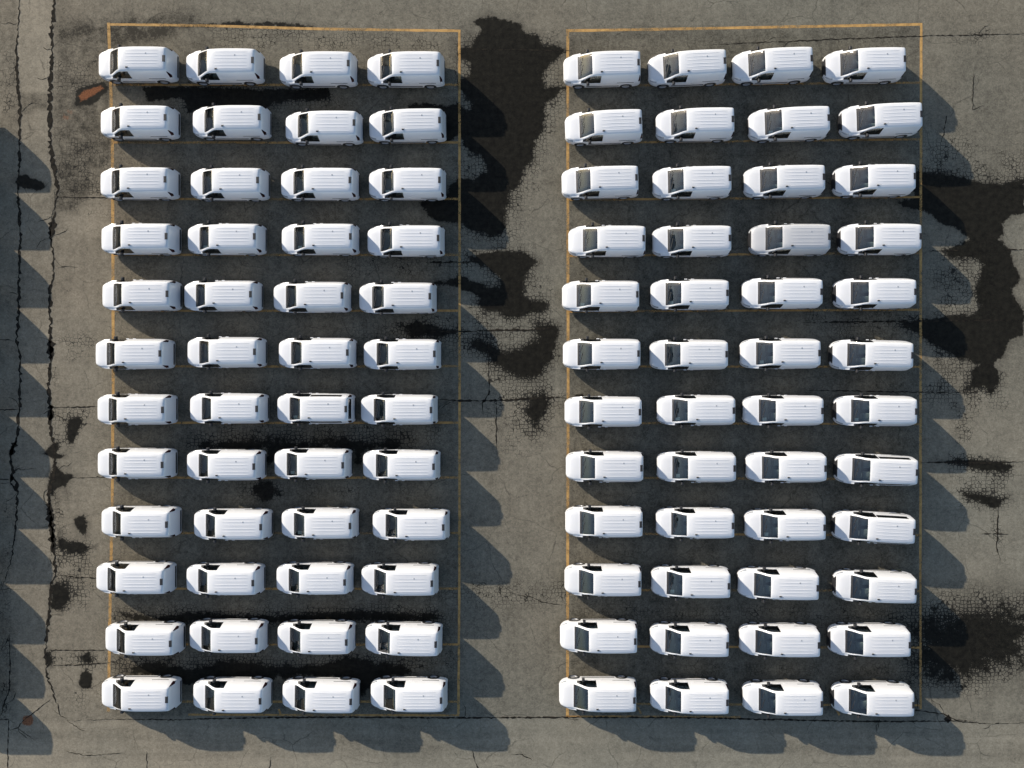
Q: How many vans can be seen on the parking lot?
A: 96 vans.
